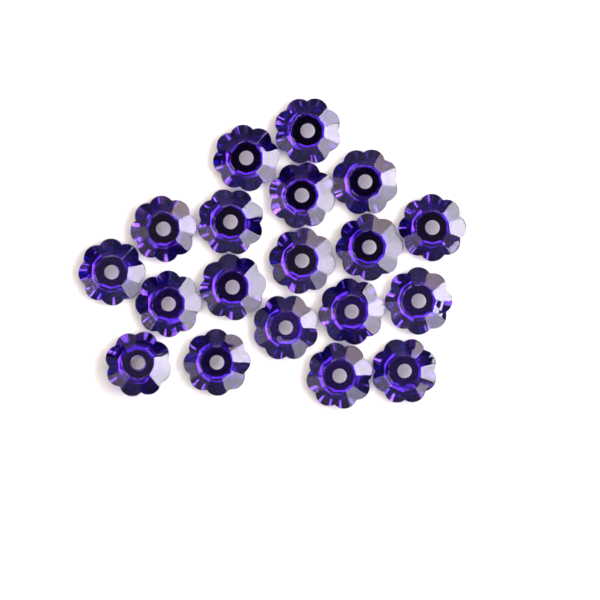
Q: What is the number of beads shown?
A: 19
